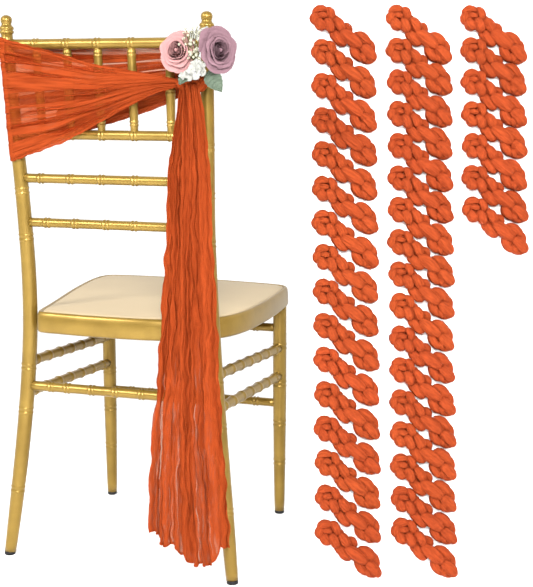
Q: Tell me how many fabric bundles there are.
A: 40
